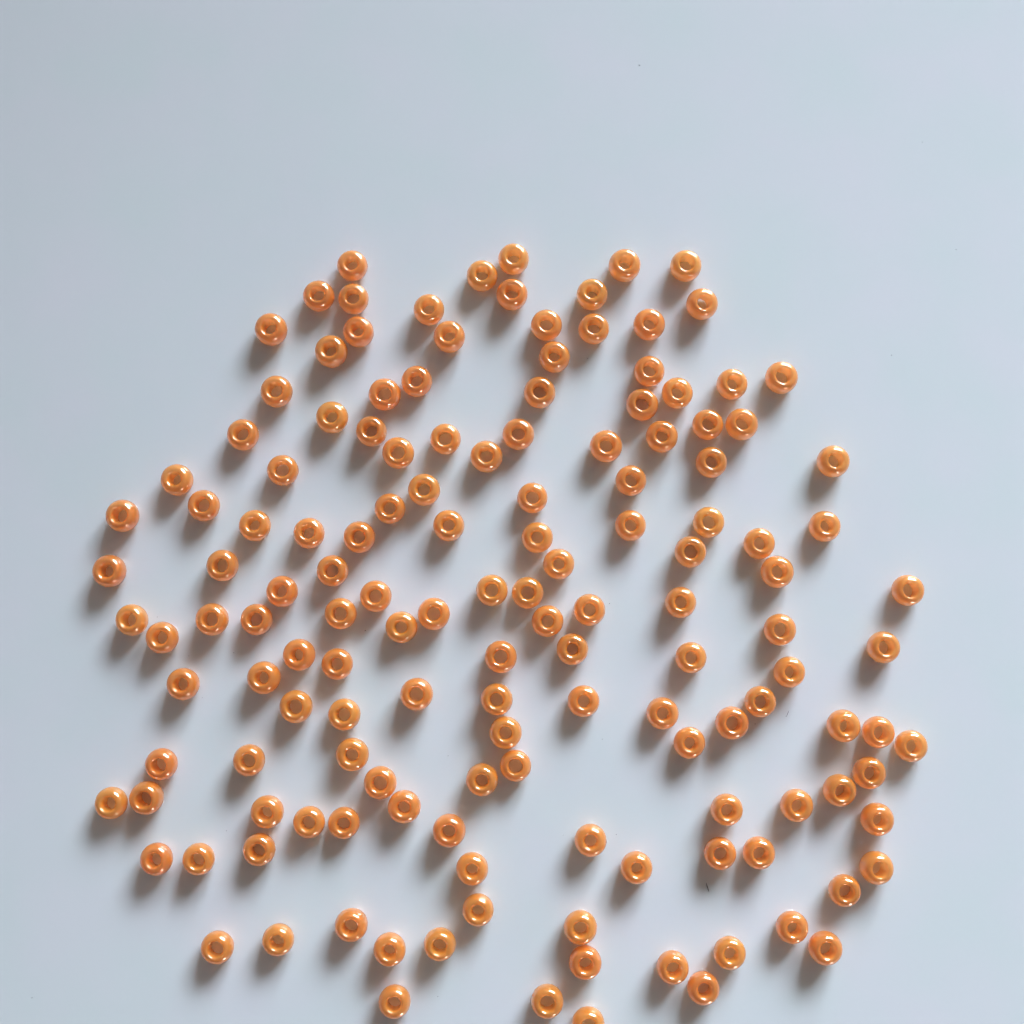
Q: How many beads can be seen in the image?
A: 146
